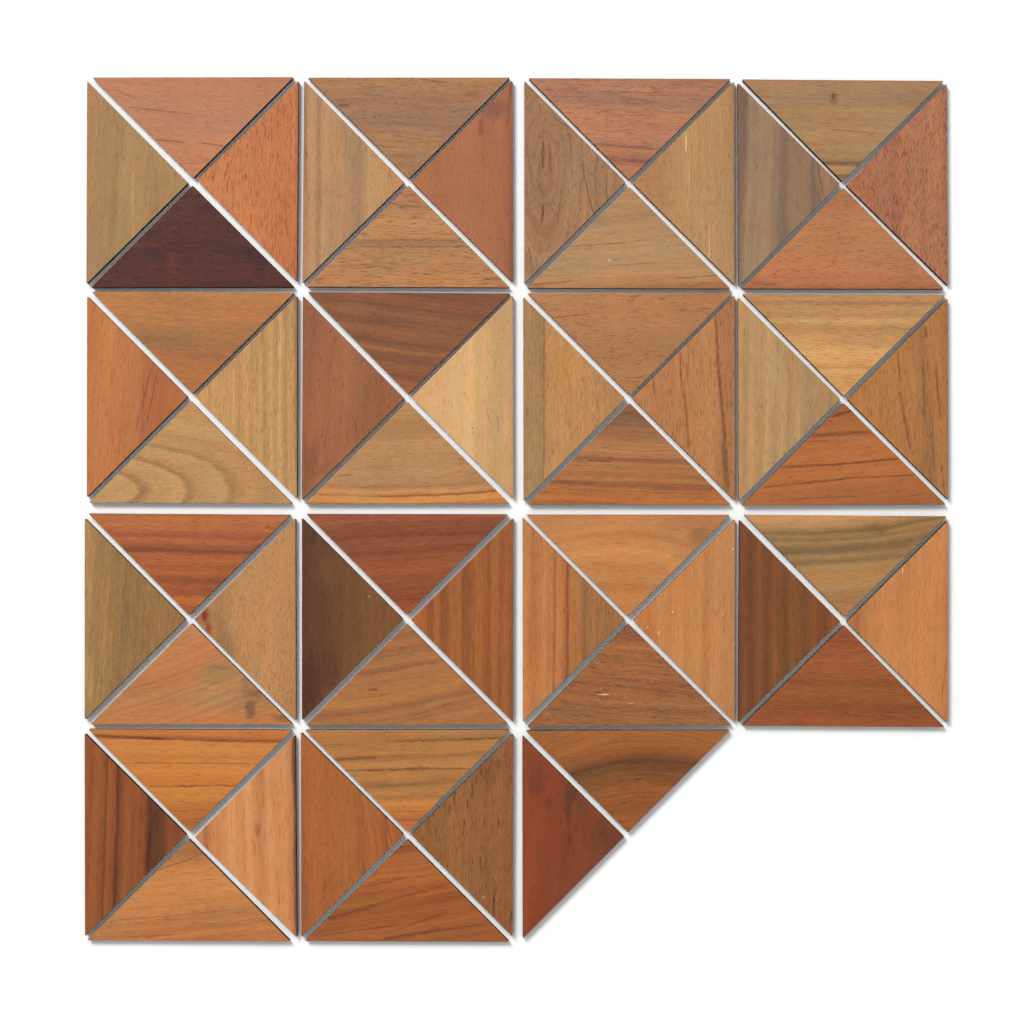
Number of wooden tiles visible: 58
